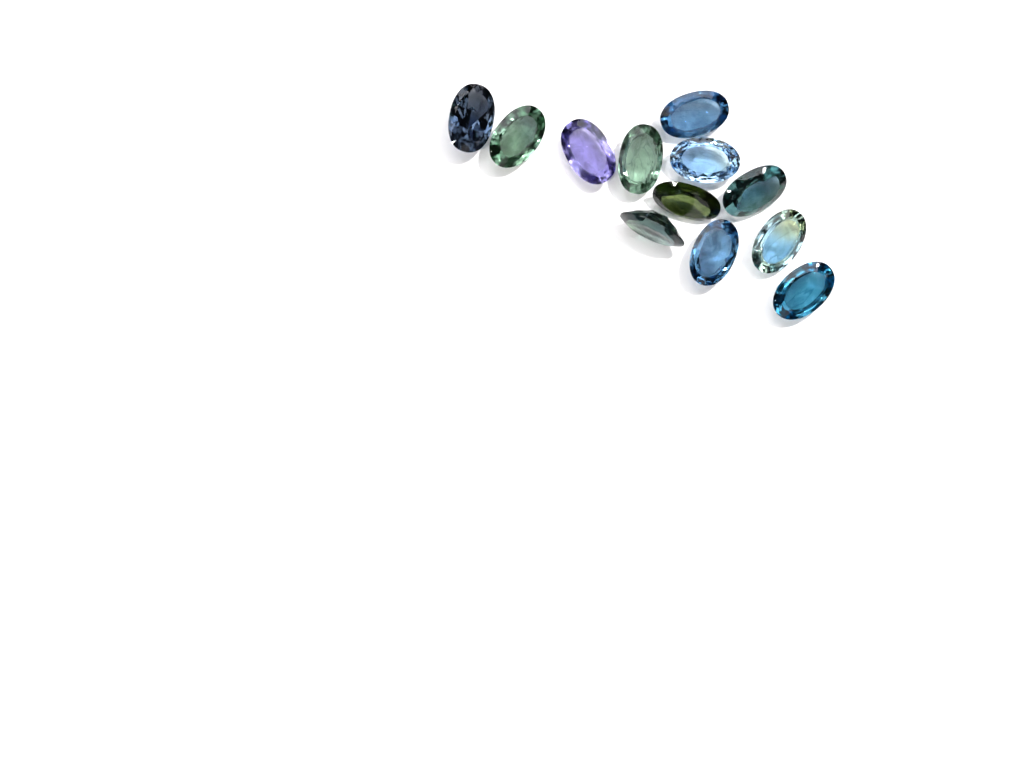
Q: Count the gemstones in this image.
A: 12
